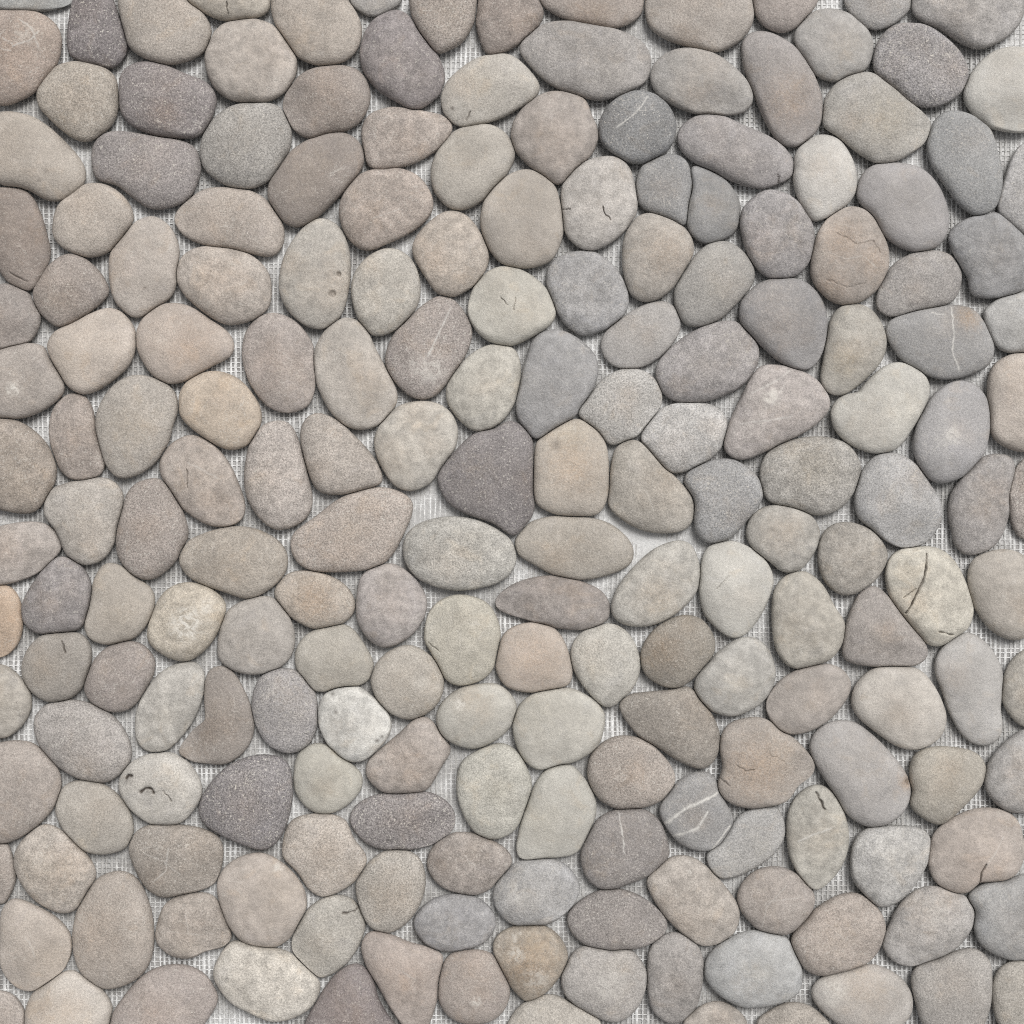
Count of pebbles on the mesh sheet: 200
